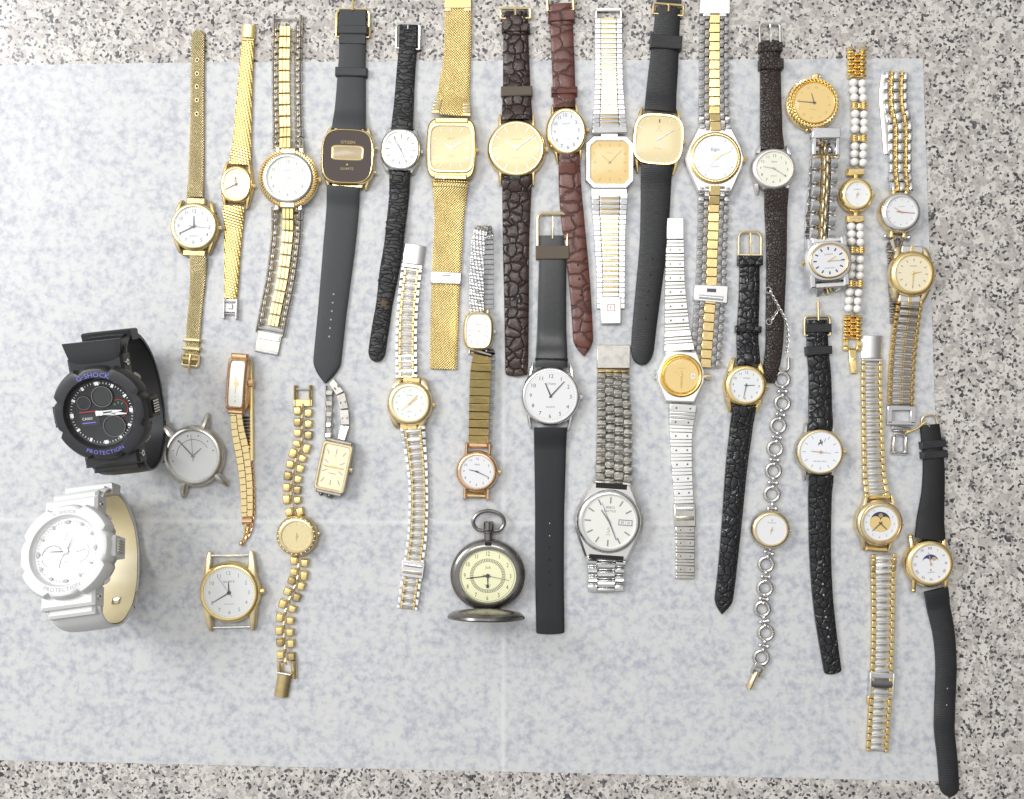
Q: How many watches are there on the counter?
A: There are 36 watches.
